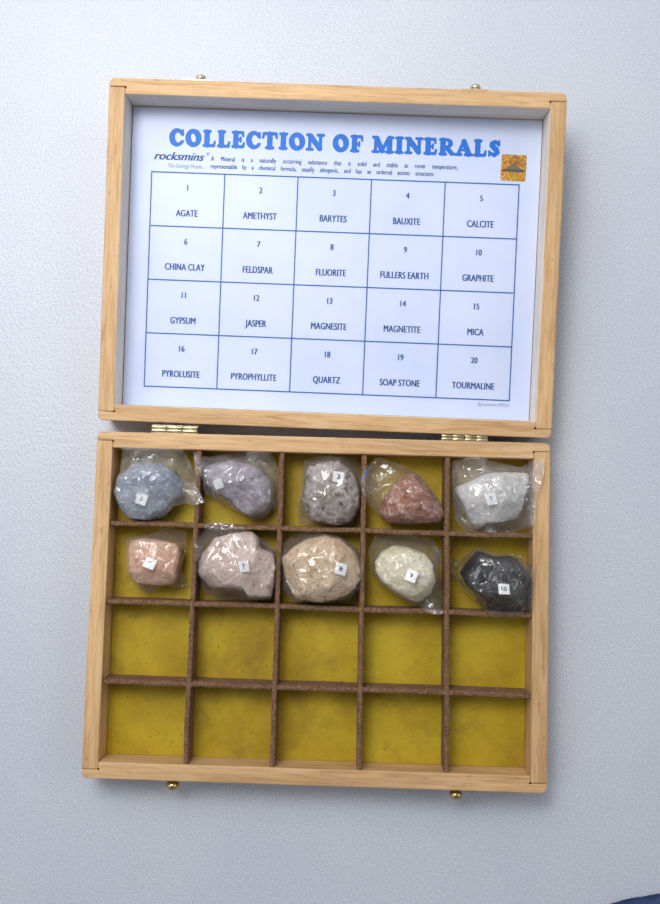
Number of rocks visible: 10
